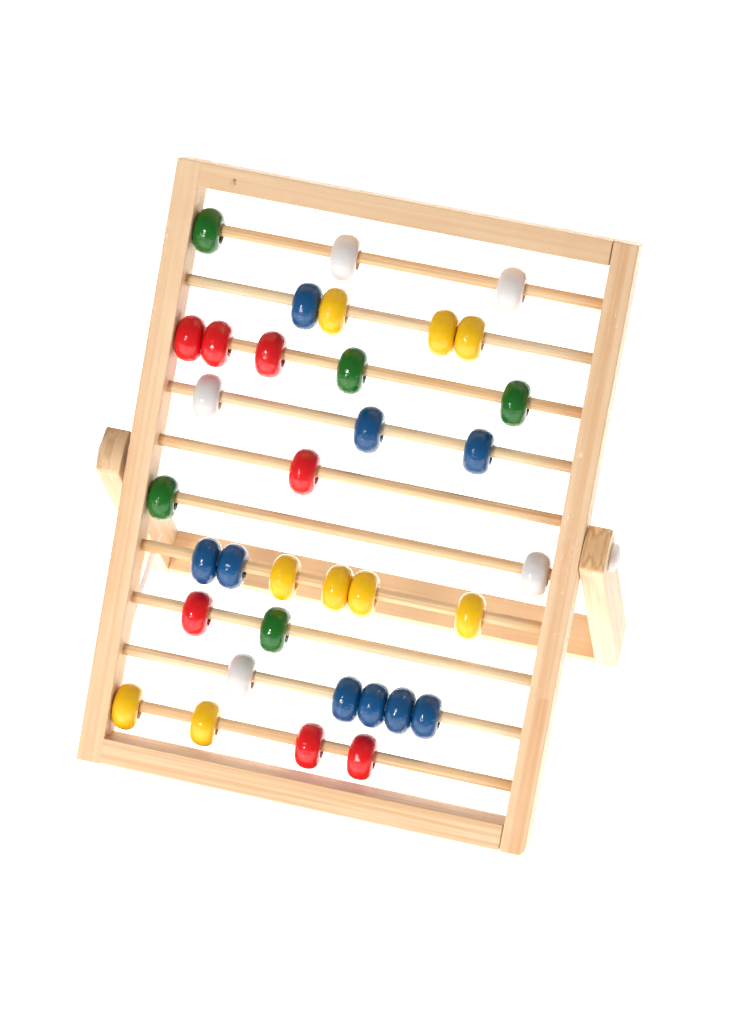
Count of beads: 35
